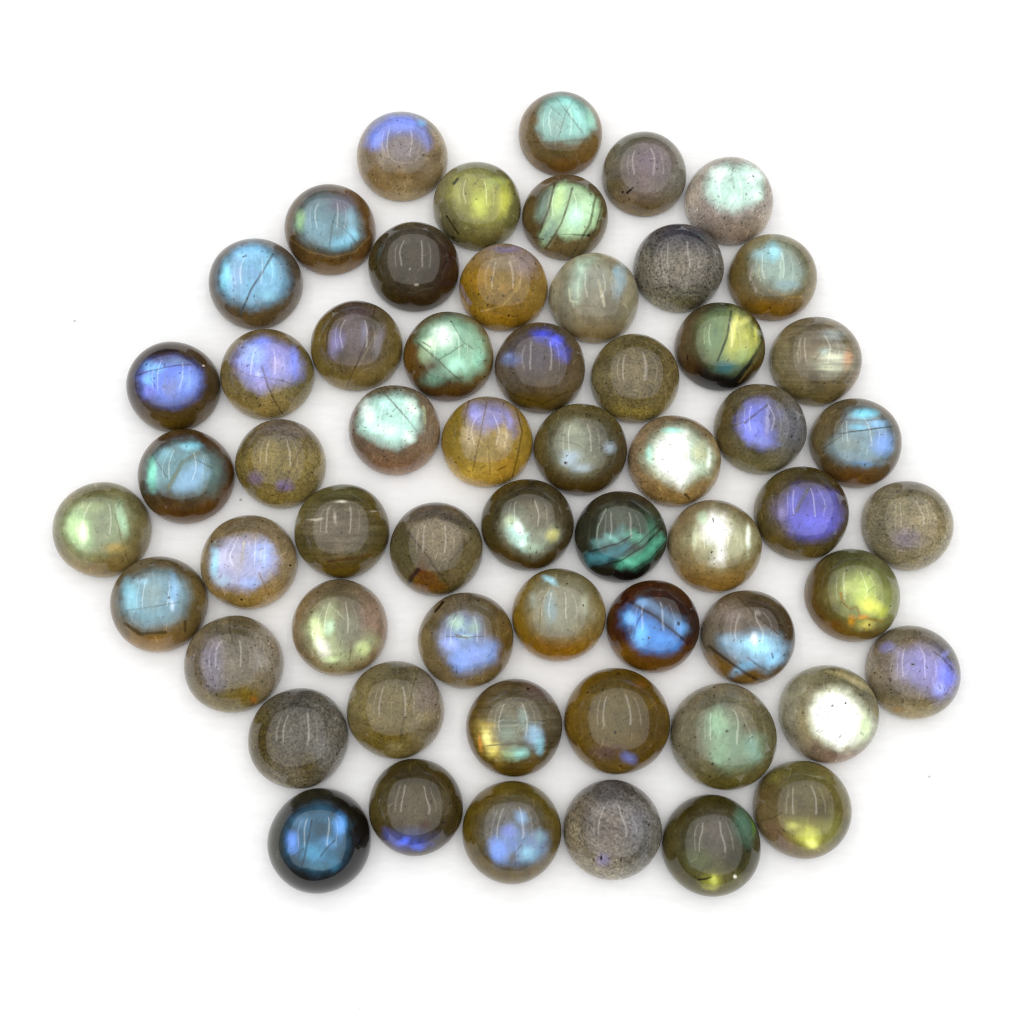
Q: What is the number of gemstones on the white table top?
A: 59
